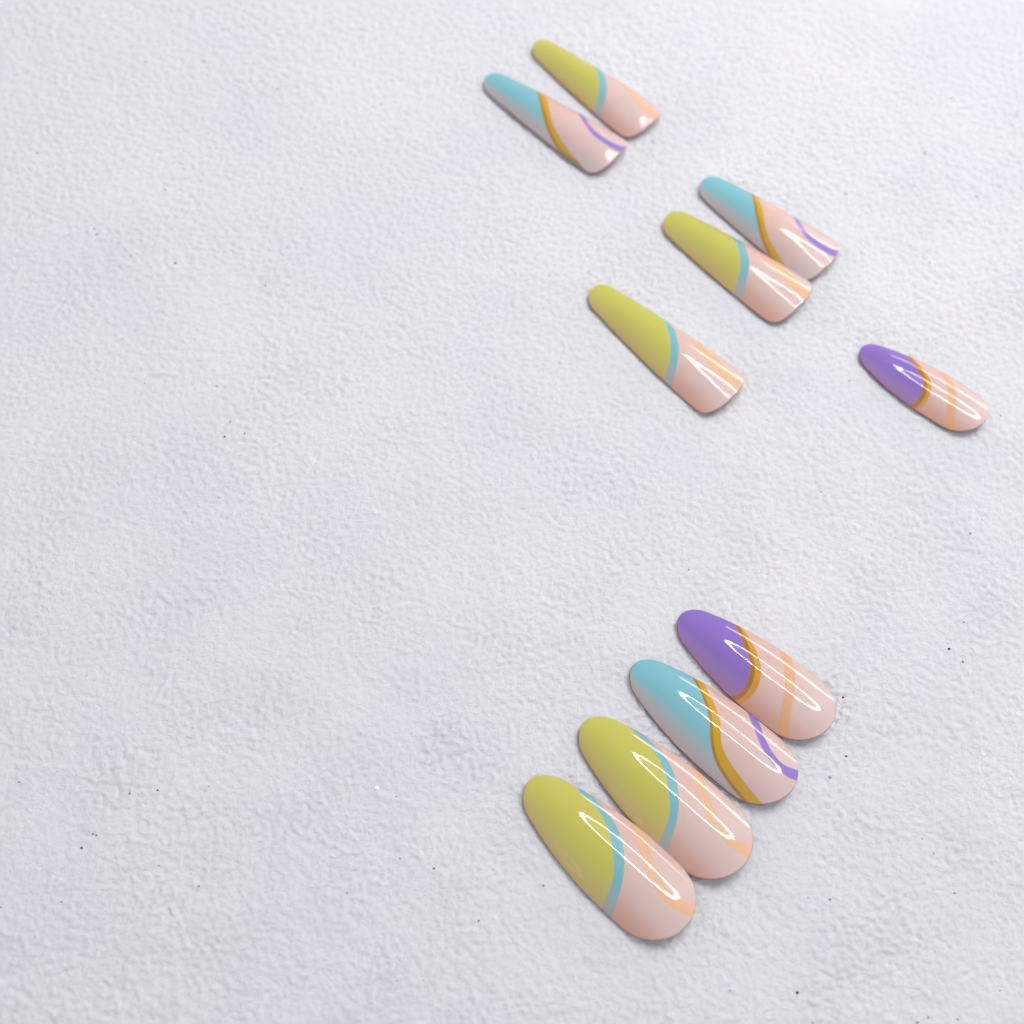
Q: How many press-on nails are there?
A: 10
